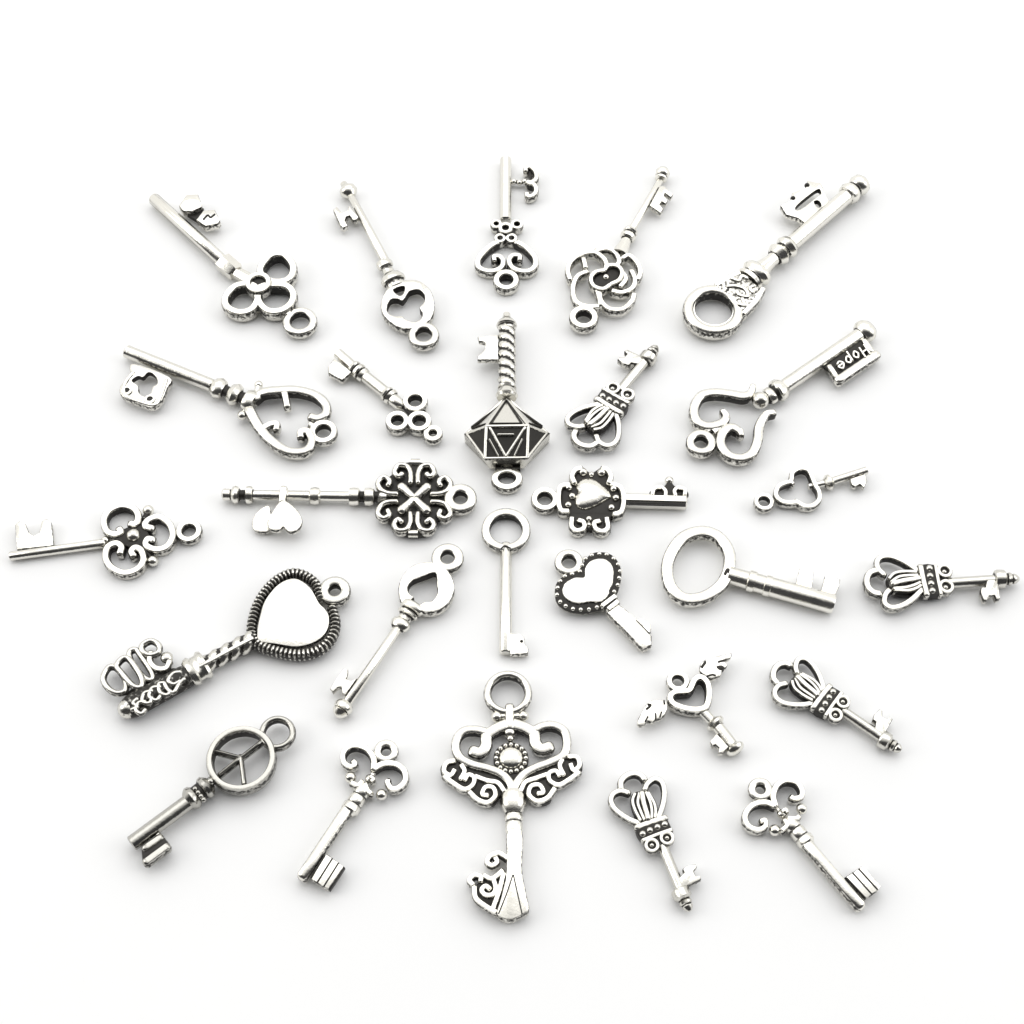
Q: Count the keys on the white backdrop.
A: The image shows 27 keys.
